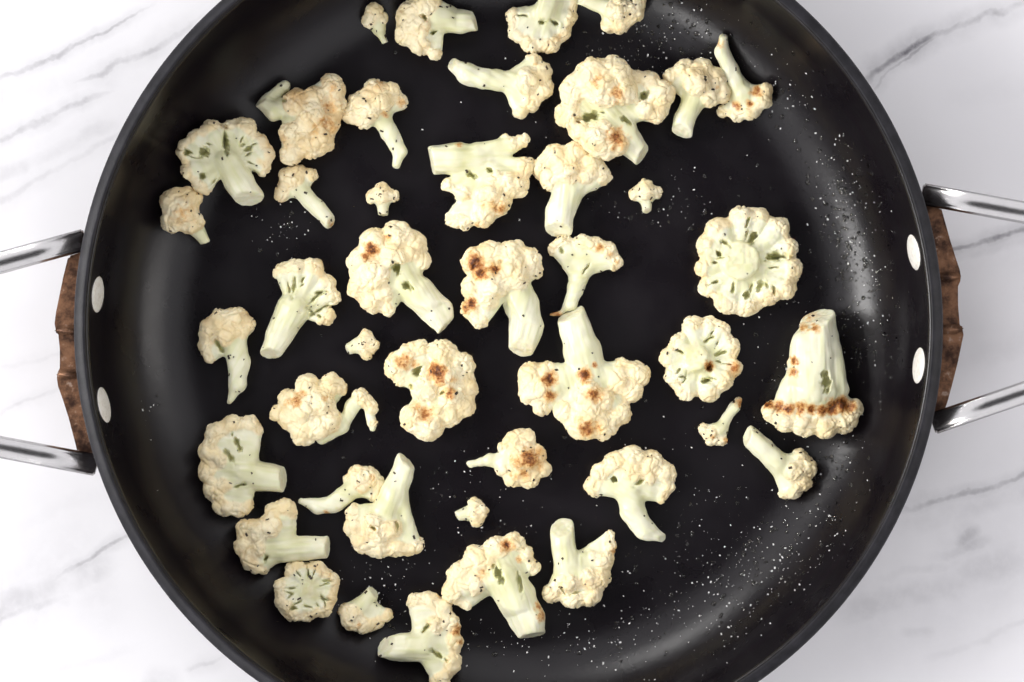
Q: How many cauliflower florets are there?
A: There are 43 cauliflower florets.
